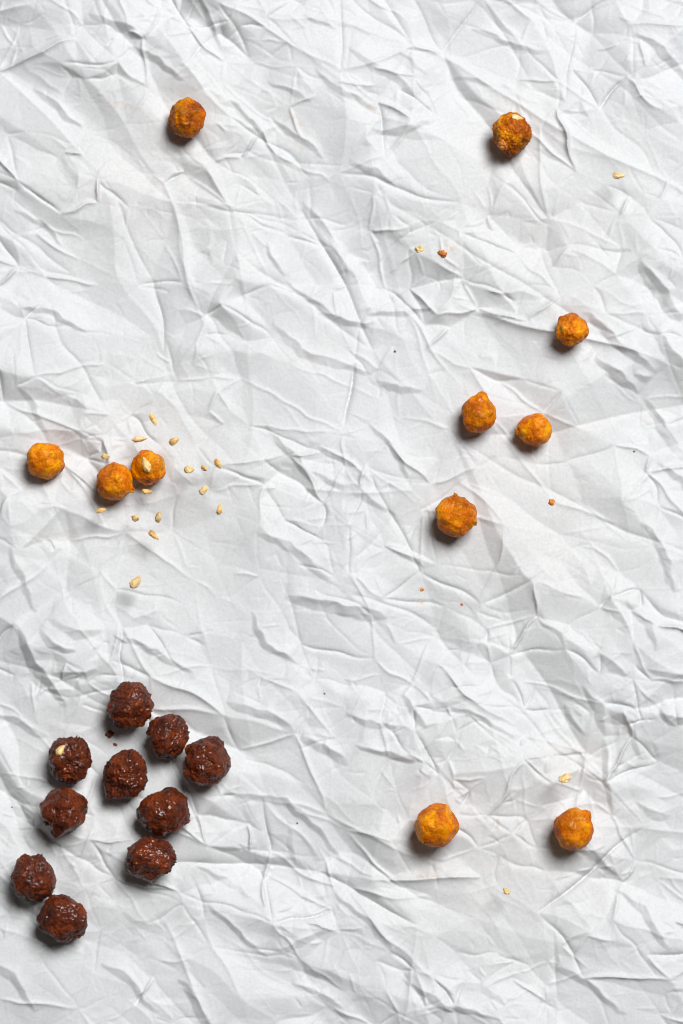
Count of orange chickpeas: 11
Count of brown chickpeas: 10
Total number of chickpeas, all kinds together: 21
